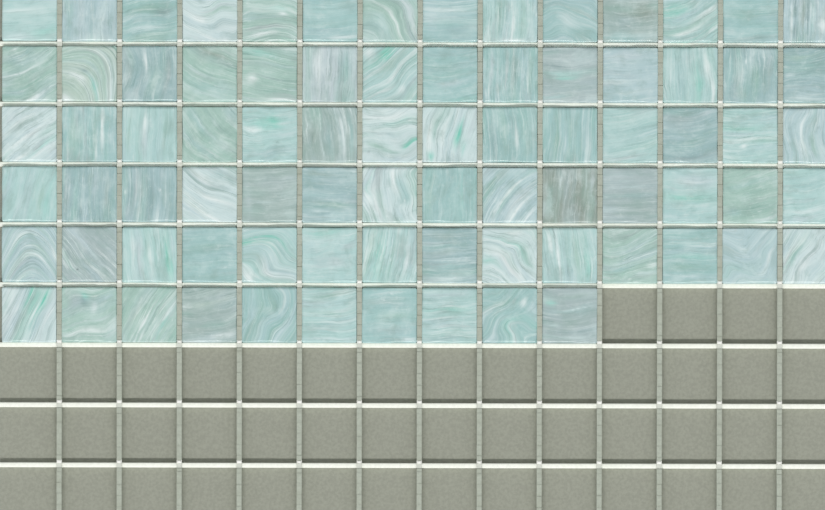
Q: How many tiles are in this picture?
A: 80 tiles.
